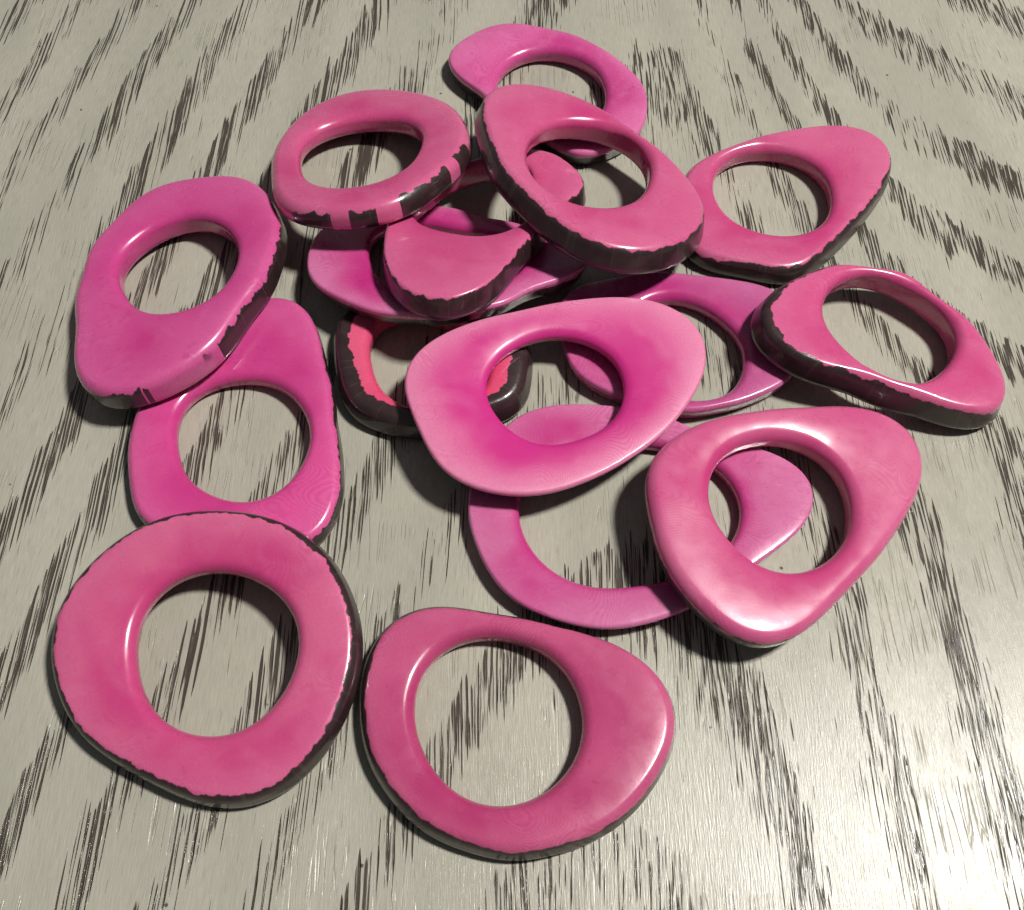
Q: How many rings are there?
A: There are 16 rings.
